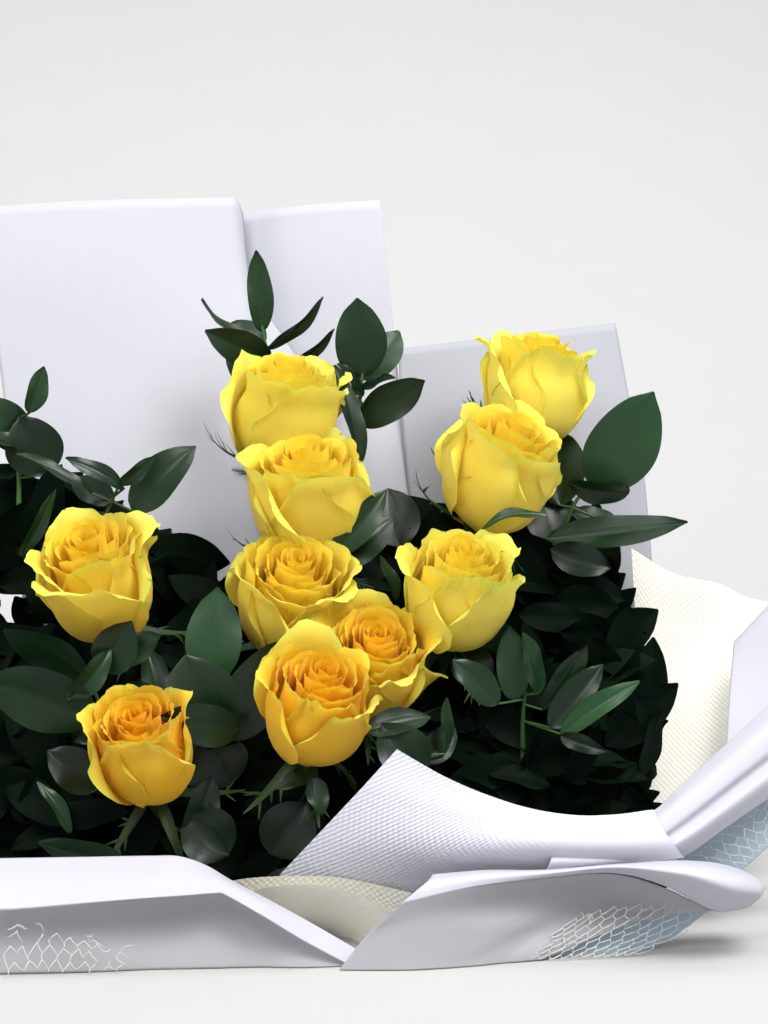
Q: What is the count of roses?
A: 10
